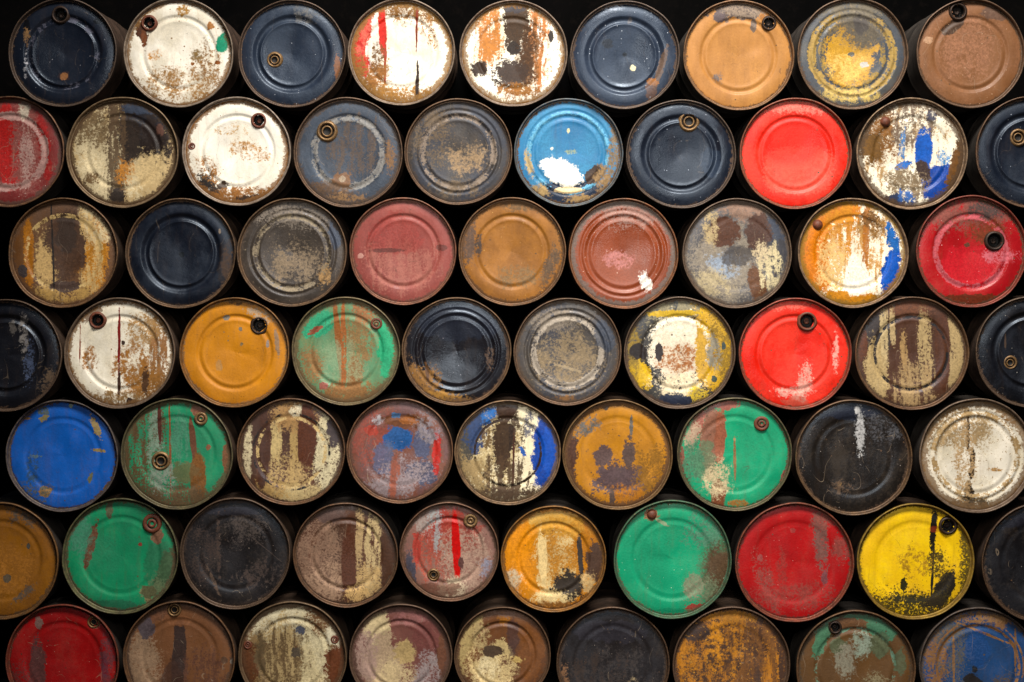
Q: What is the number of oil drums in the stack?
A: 66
